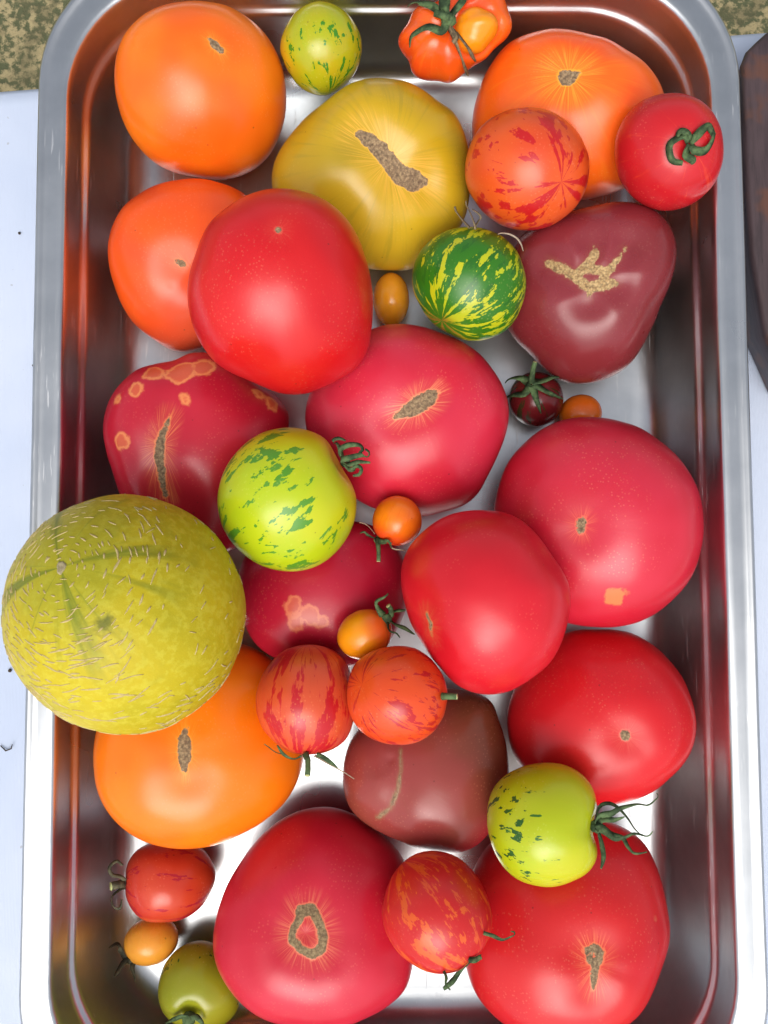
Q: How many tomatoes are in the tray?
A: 34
